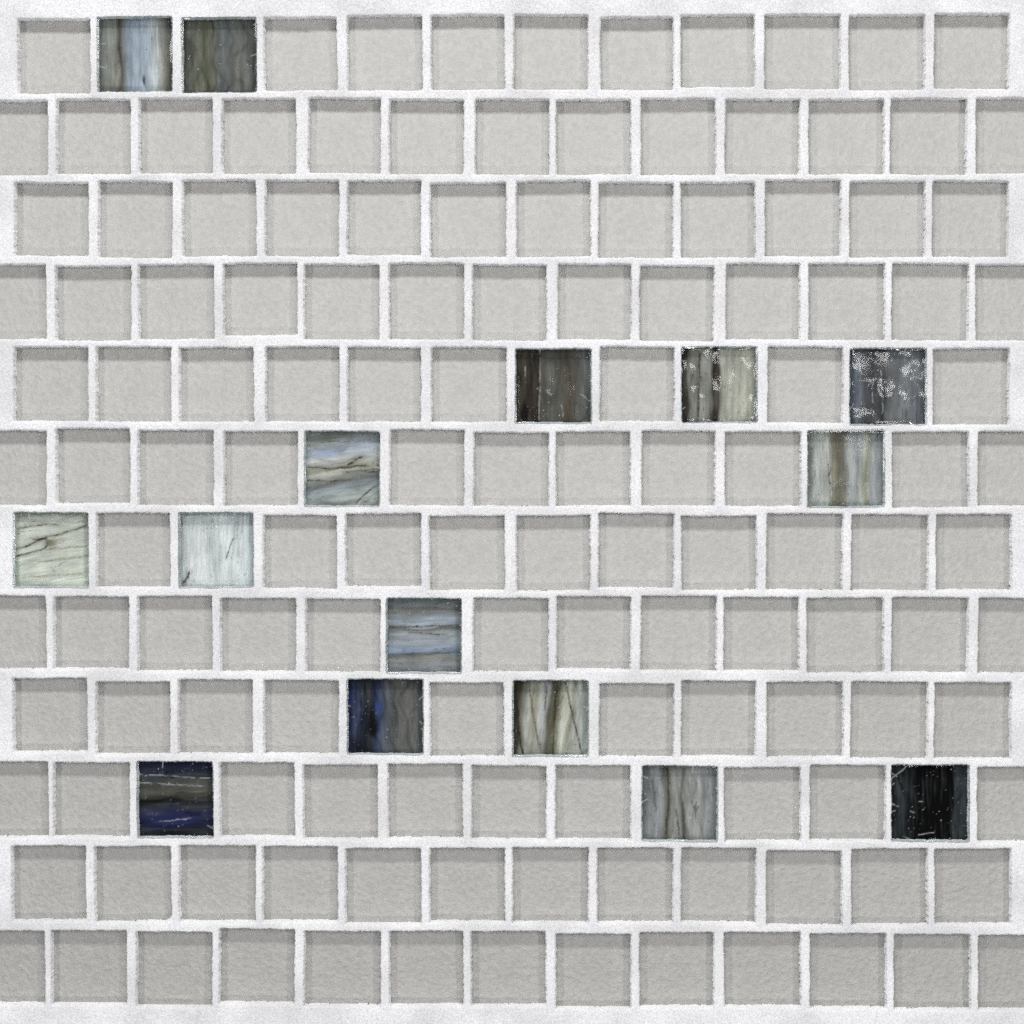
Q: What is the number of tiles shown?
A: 15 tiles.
